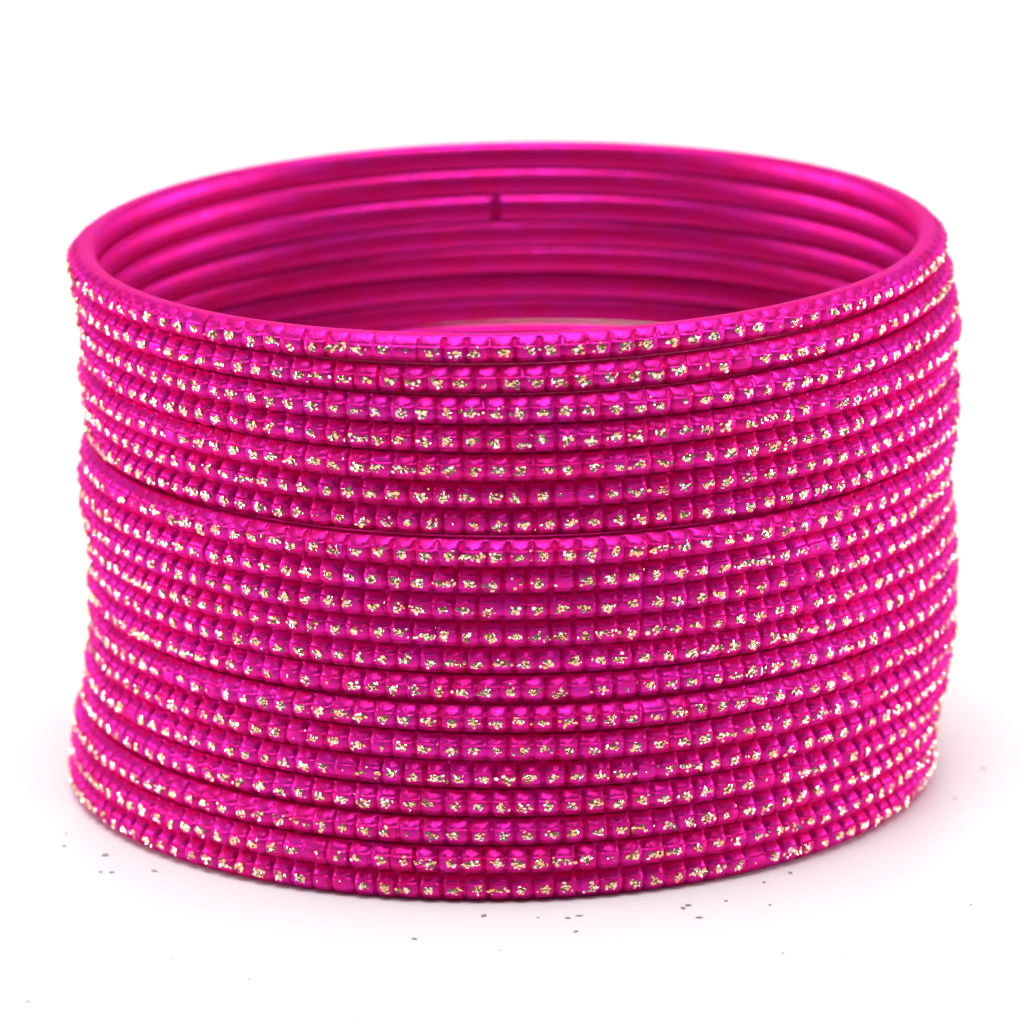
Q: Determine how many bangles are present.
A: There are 20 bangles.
